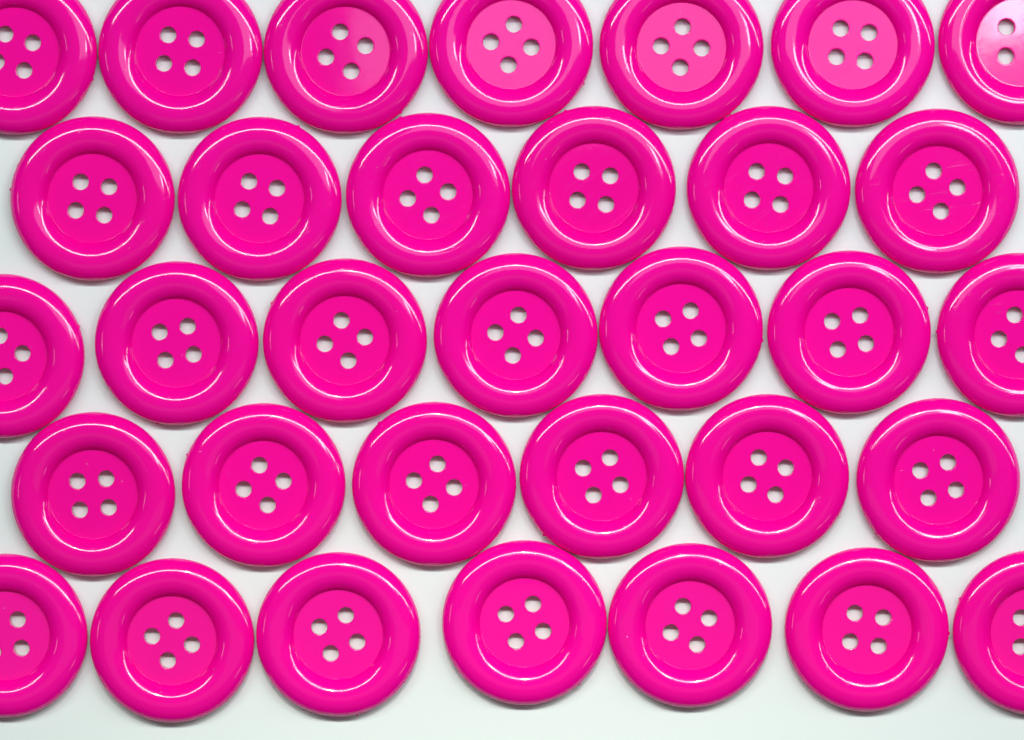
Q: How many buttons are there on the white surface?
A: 33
